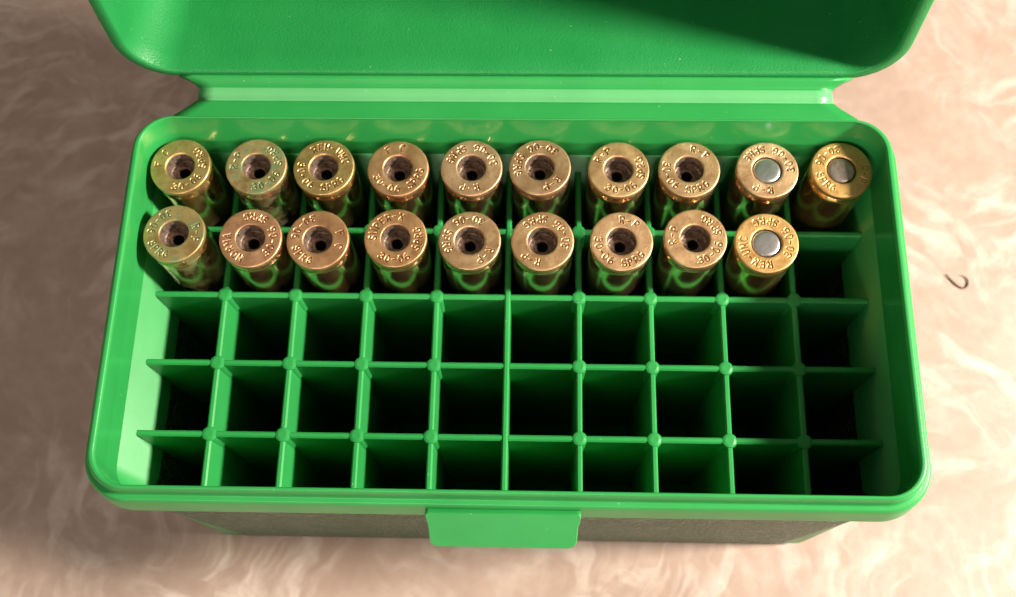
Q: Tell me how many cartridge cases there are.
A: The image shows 19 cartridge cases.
